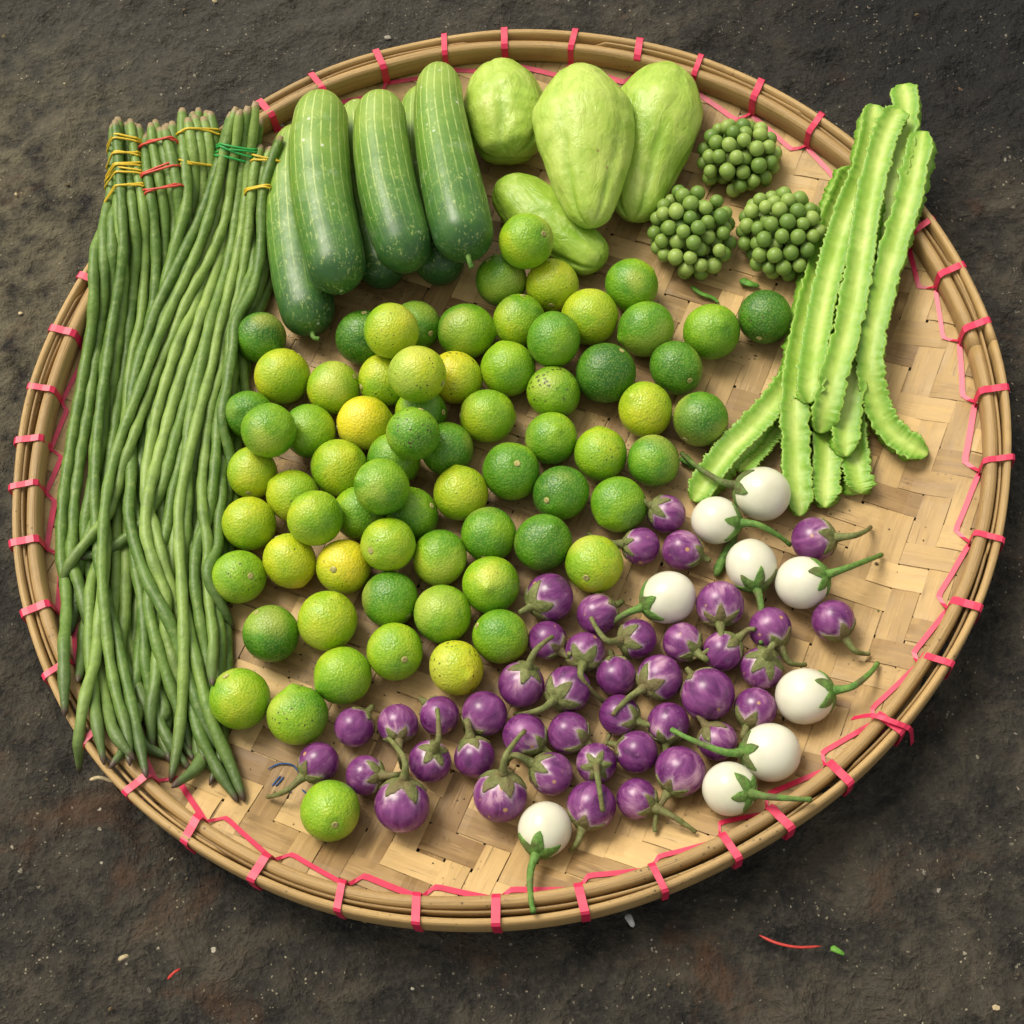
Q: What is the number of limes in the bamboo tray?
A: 70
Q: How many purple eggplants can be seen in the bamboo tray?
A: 42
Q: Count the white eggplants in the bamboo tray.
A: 9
